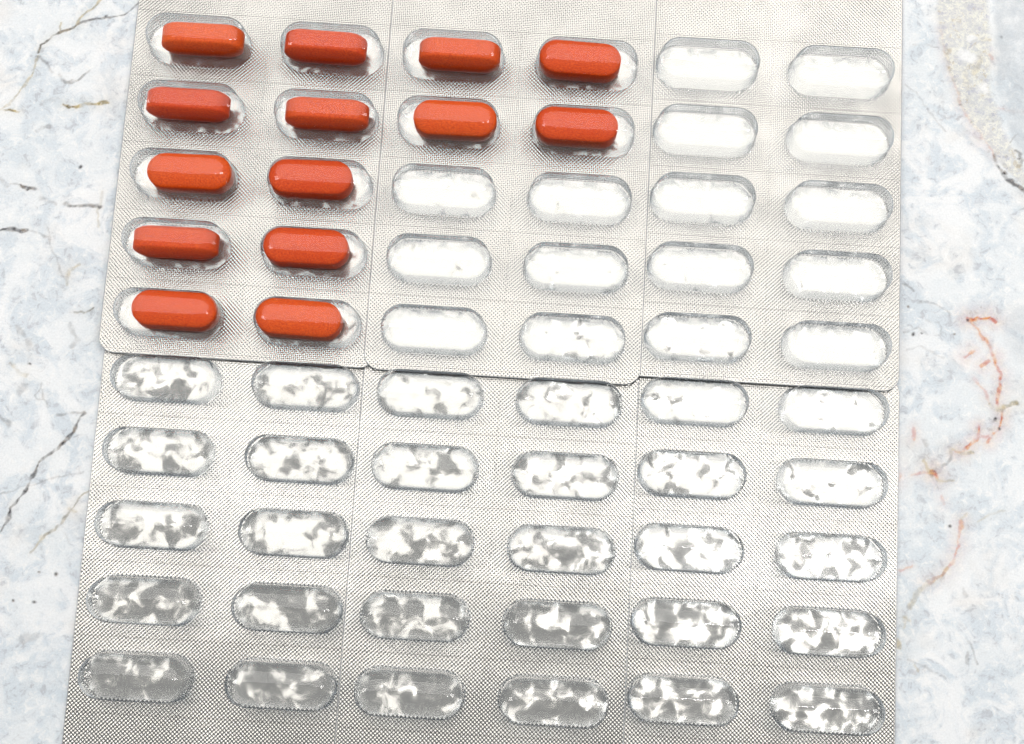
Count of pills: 14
